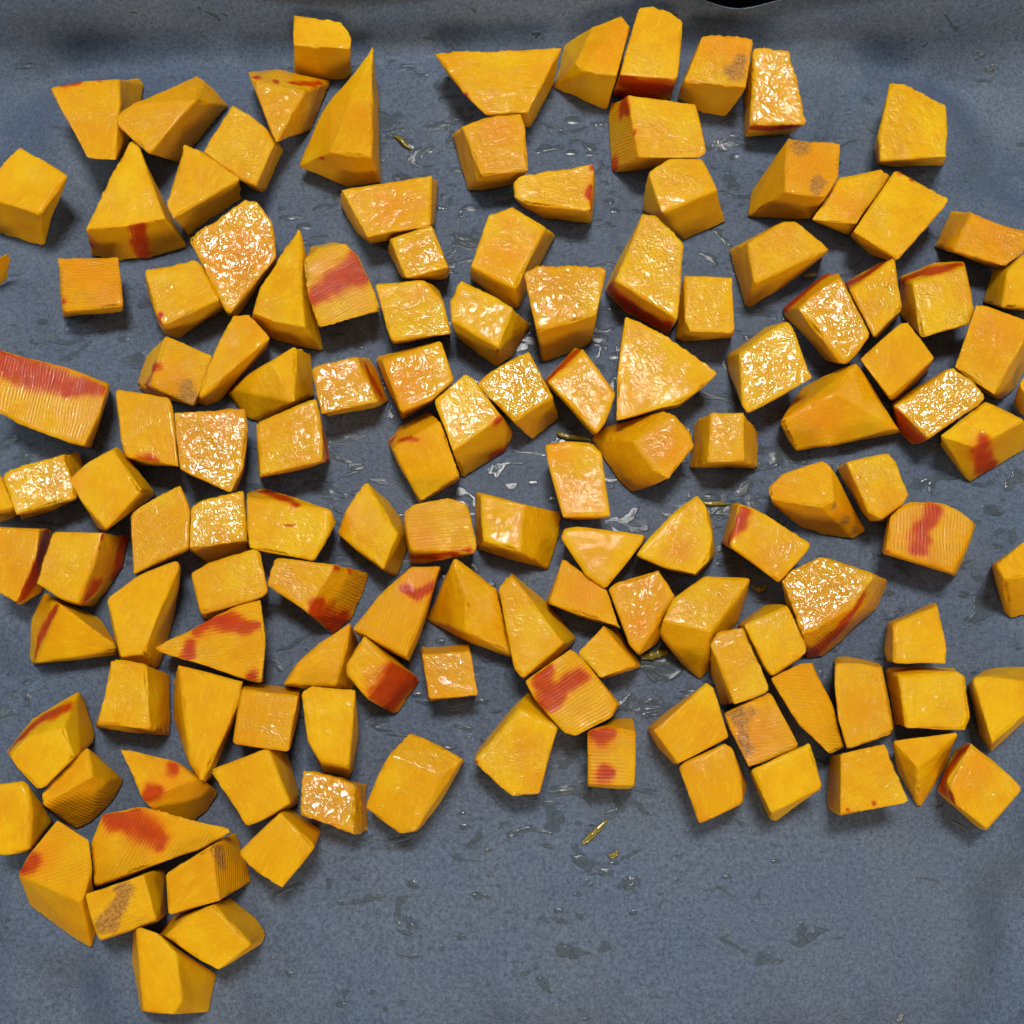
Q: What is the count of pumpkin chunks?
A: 135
